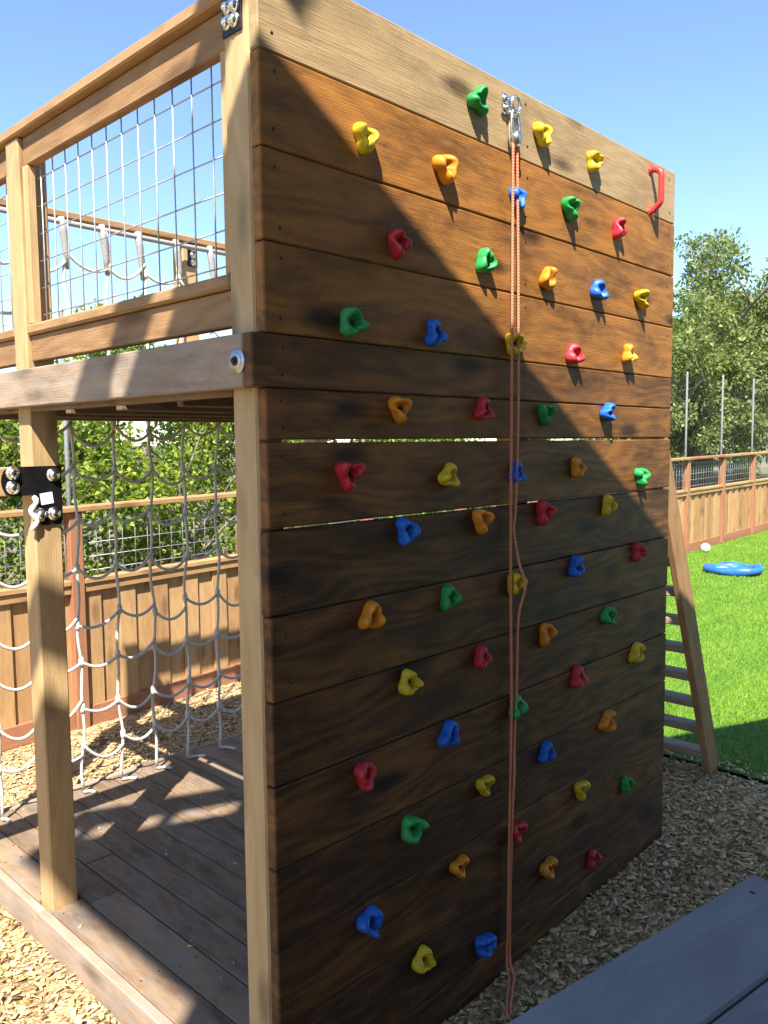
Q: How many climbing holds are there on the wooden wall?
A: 58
